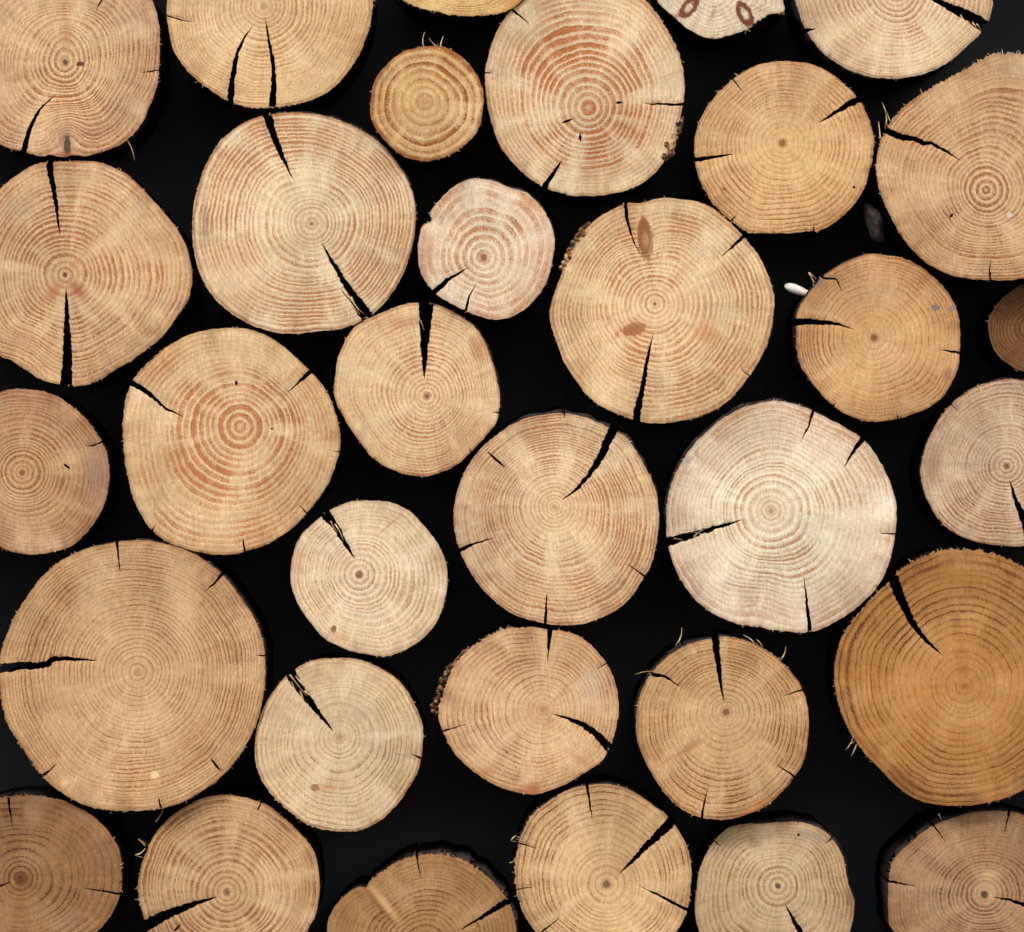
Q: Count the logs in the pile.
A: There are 33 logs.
